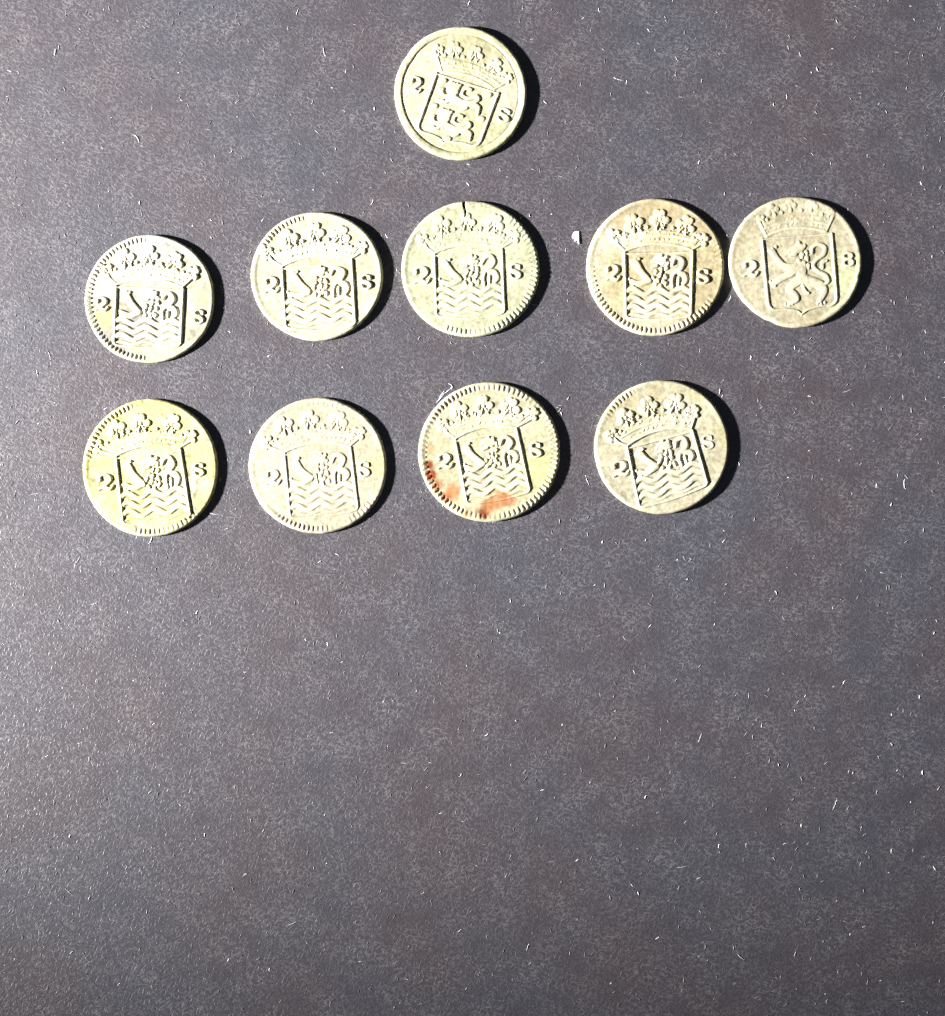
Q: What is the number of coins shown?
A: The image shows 10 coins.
